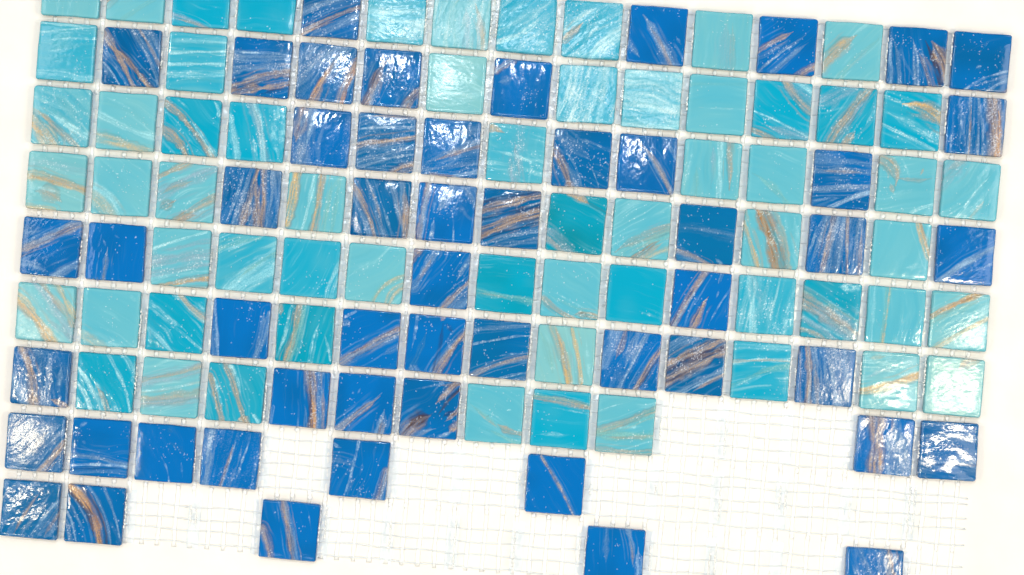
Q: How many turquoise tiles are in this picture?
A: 61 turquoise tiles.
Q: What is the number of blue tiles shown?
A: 52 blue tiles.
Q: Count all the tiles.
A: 113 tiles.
